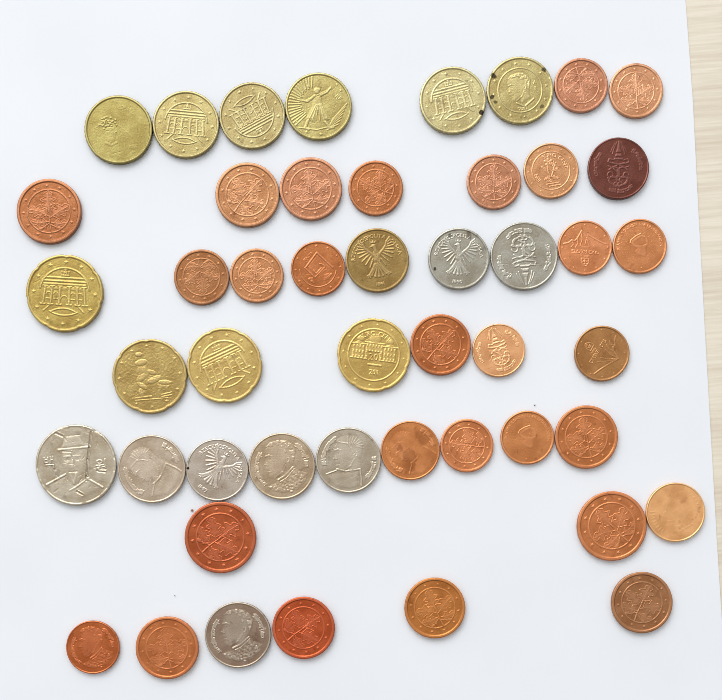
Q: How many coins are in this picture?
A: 48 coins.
